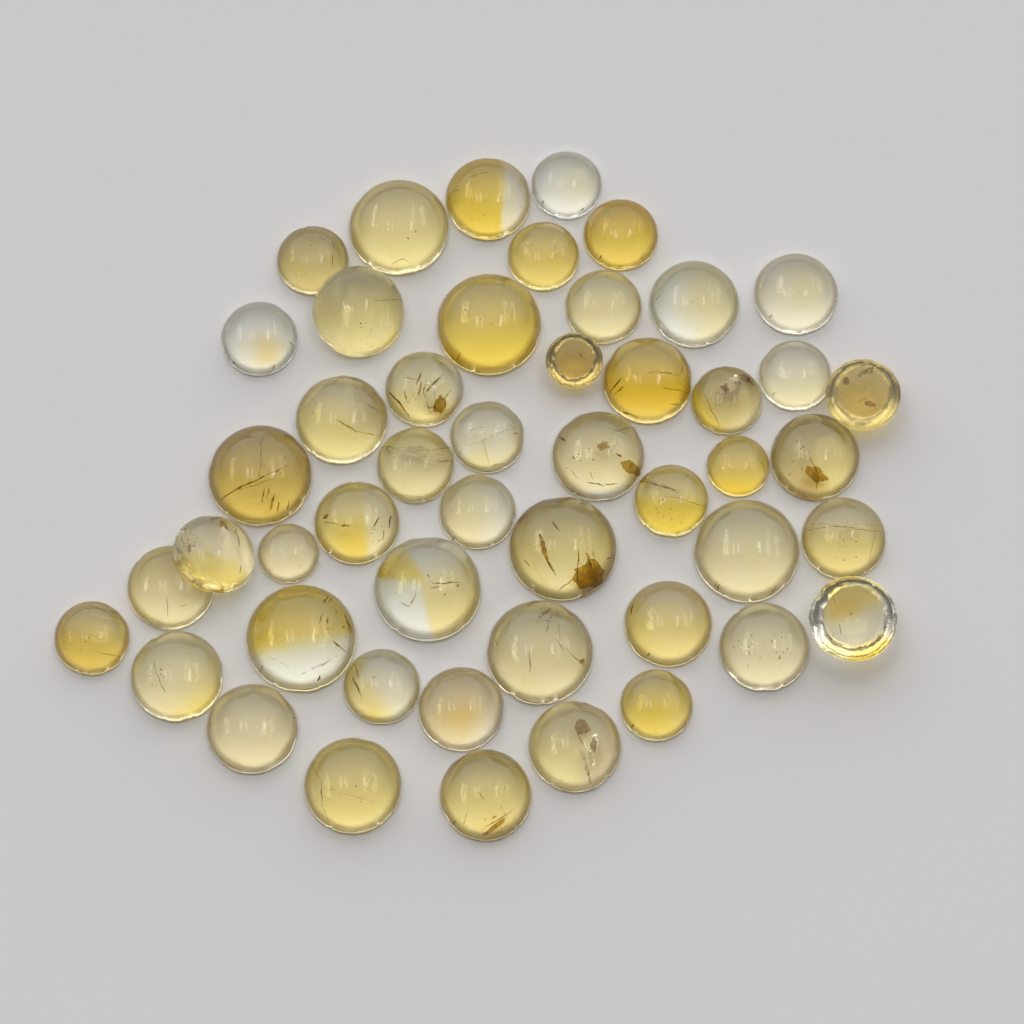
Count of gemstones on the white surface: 49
